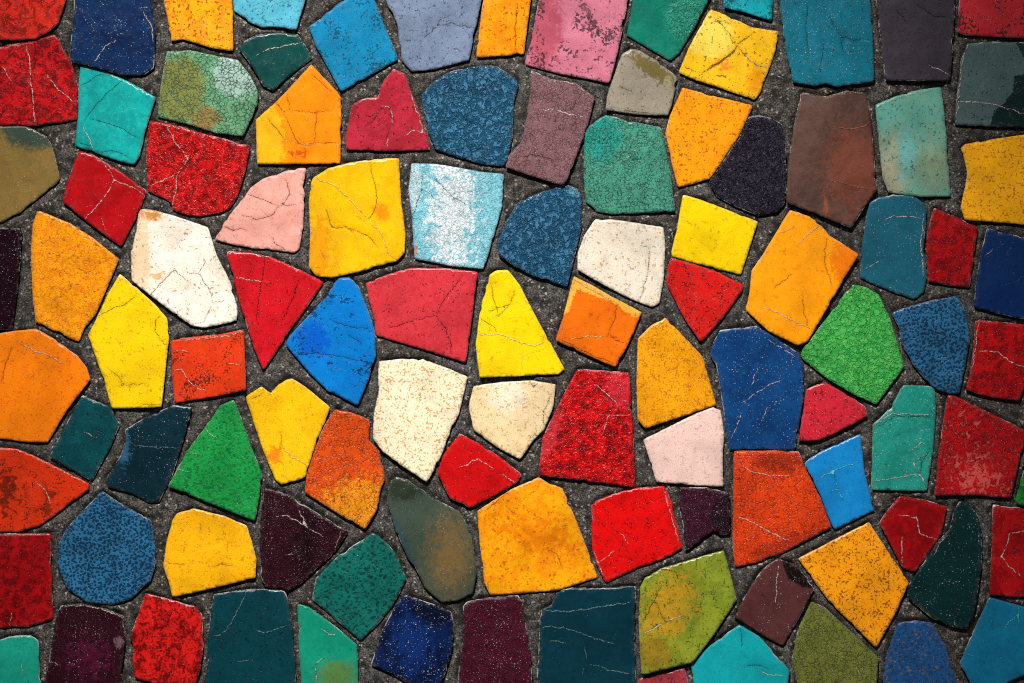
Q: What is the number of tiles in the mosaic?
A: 105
